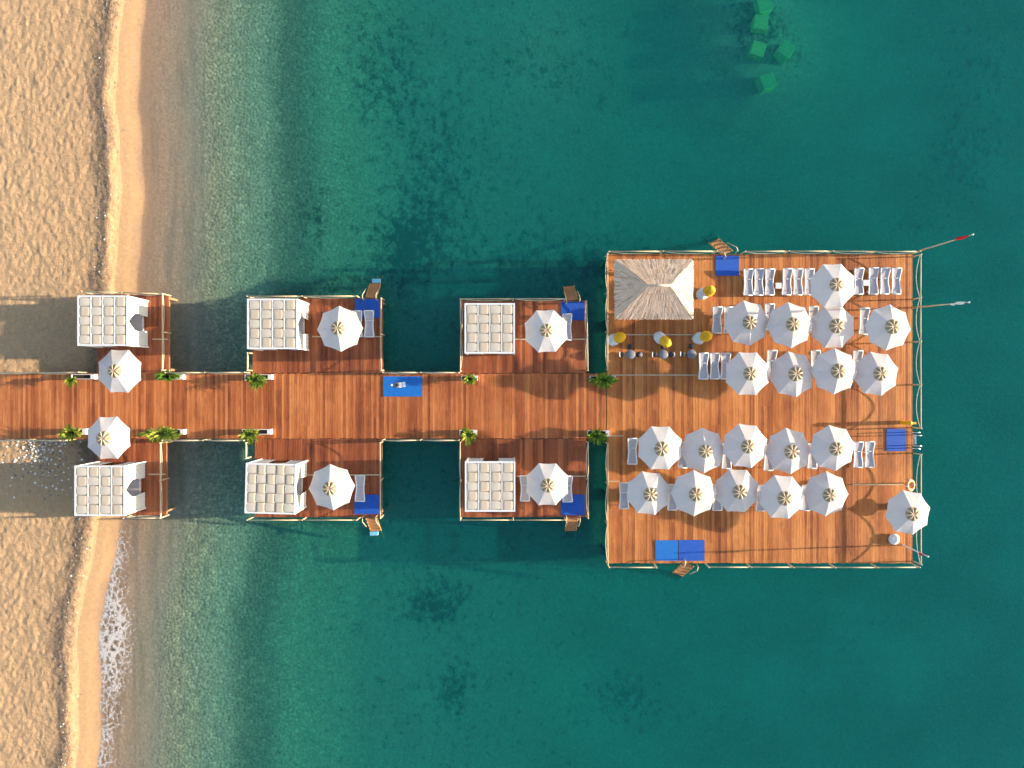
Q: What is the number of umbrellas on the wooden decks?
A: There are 26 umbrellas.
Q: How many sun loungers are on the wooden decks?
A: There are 39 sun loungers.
